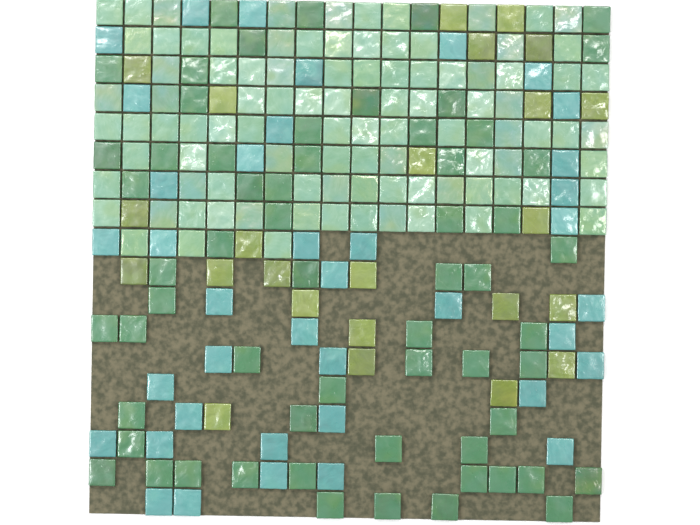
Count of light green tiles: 96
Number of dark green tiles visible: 61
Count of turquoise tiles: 39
